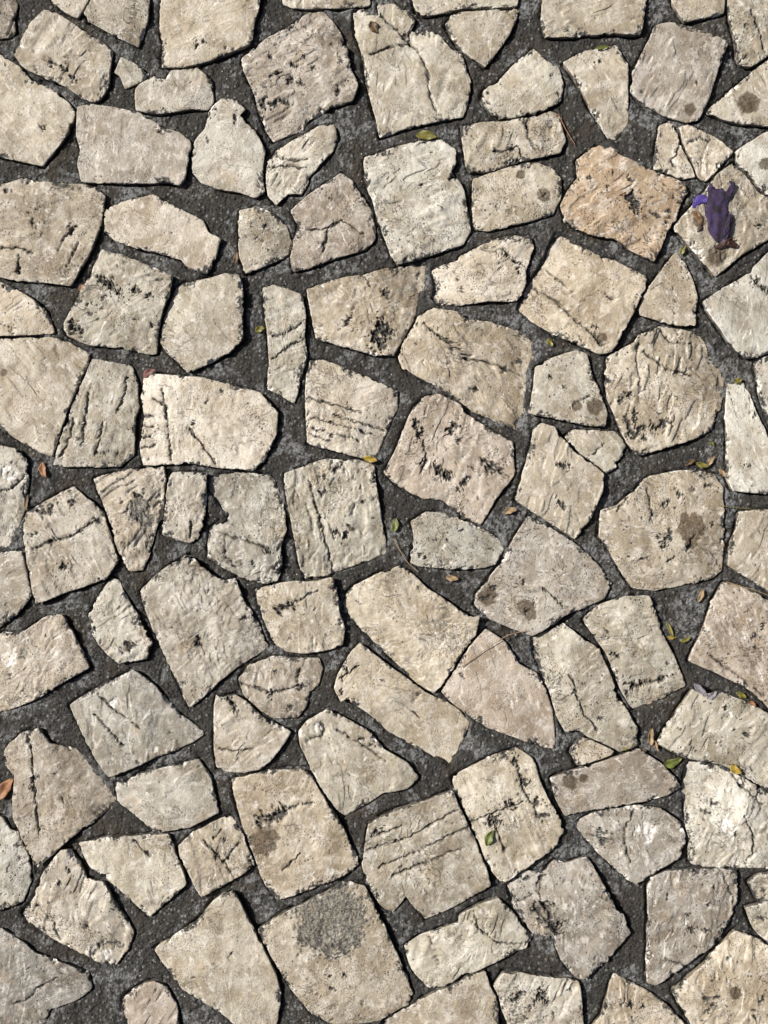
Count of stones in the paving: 108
